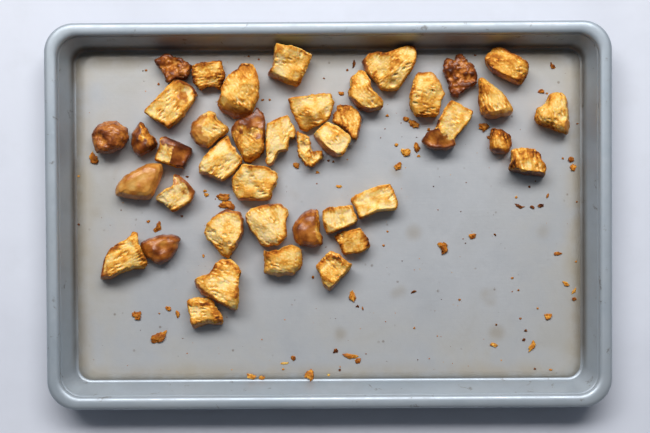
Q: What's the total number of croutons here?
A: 41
